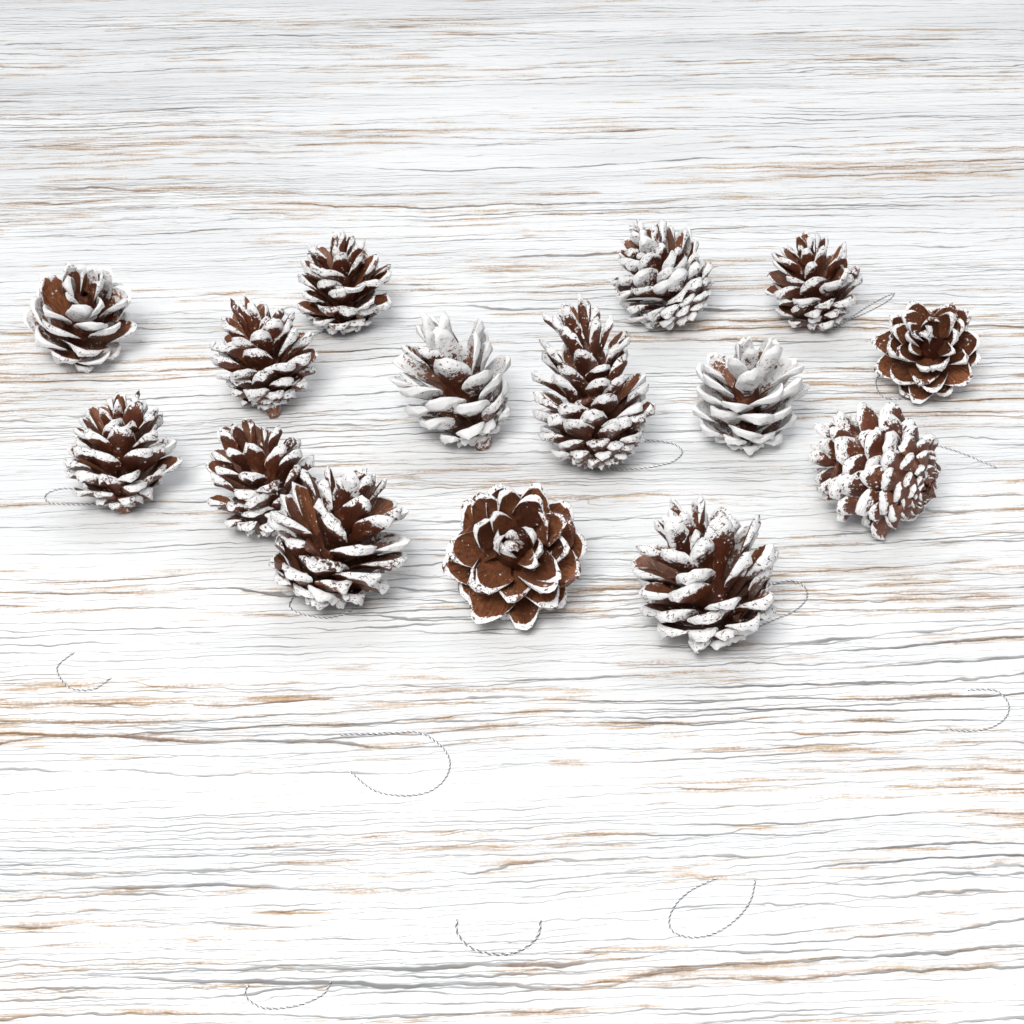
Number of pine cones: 15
